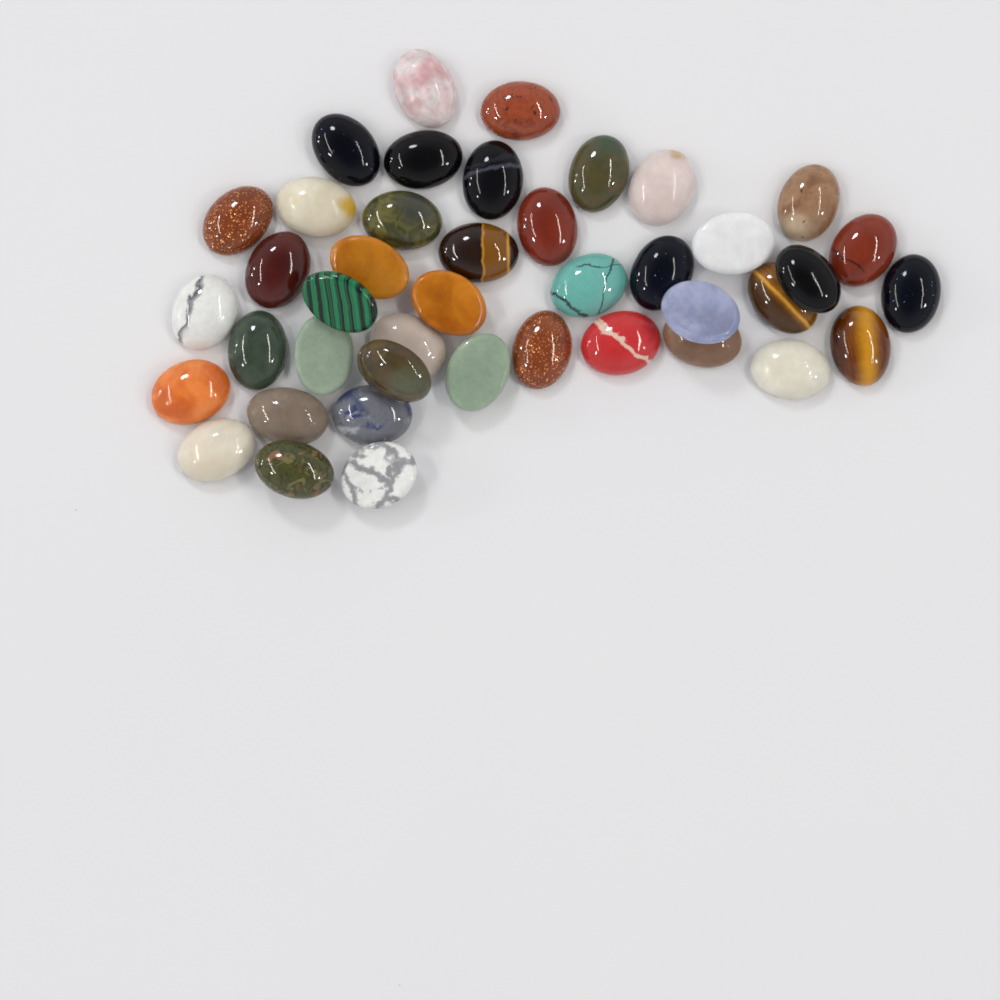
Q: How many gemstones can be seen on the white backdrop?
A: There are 42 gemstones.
